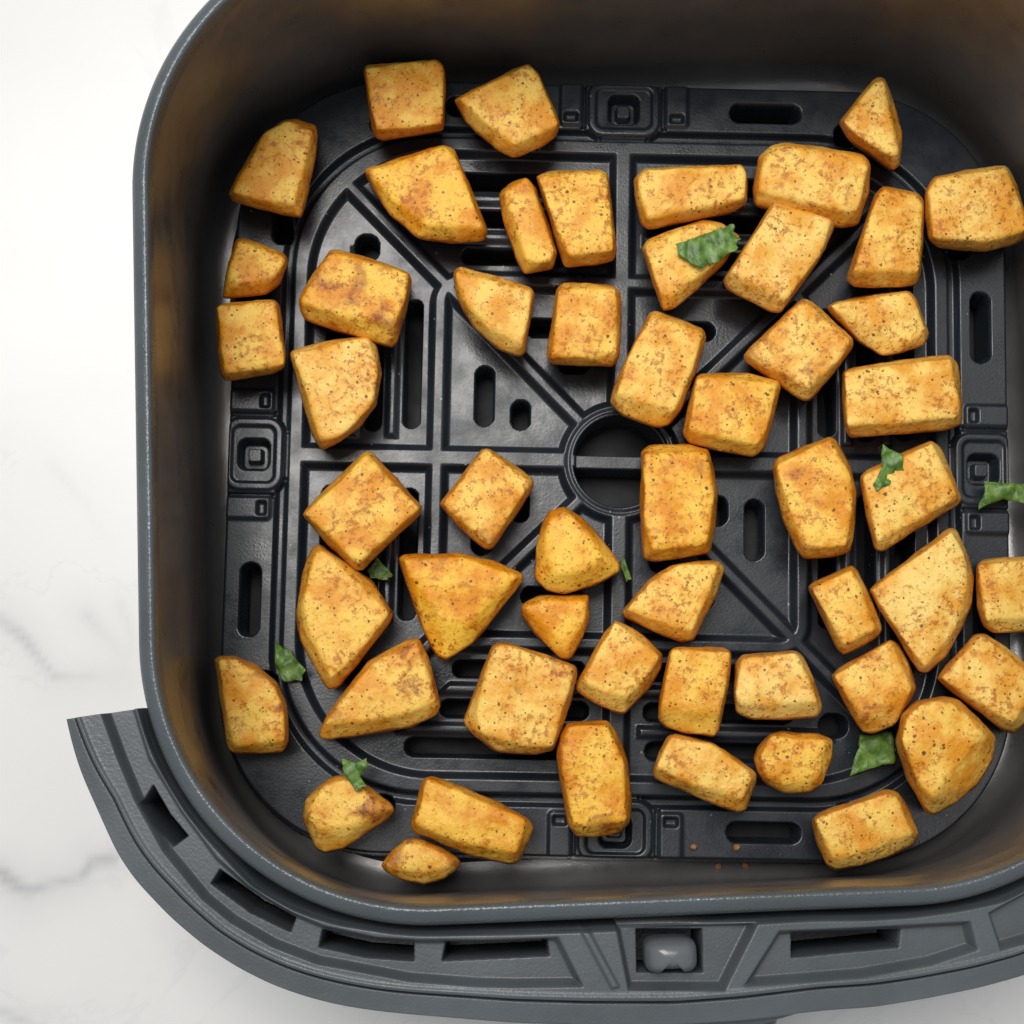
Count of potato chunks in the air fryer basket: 53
